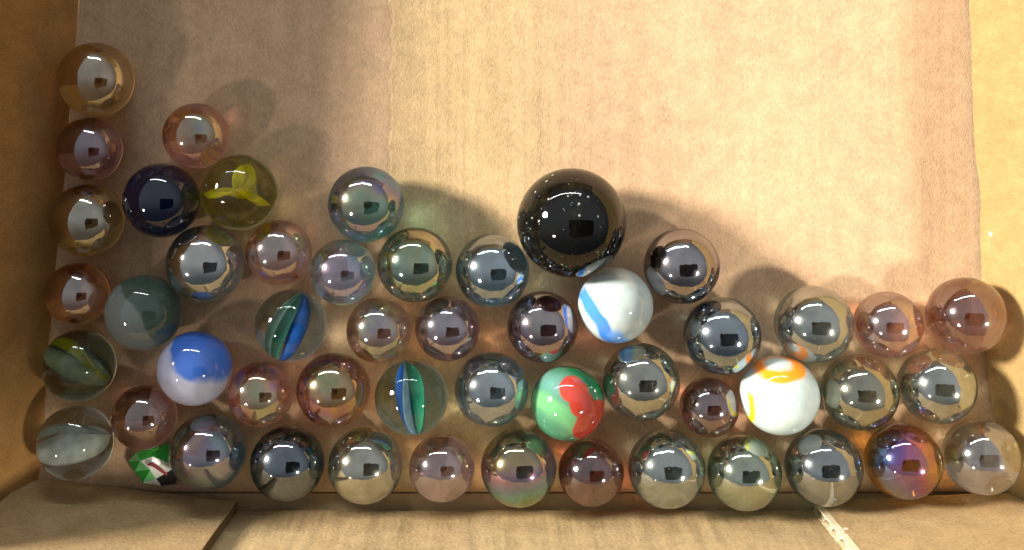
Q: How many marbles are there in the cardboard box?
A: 50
